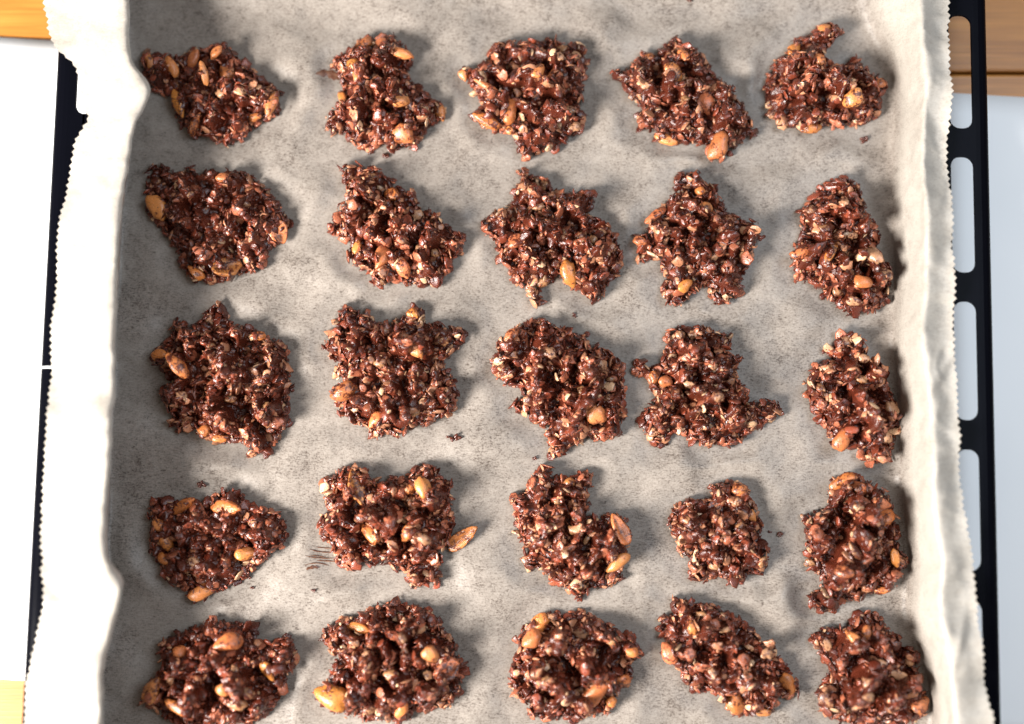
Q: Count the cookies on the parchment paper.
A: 25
